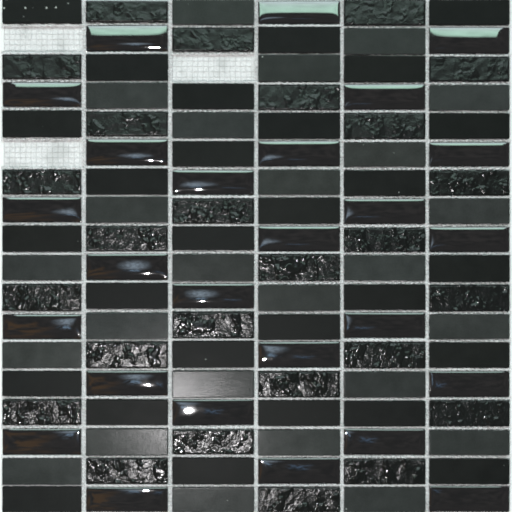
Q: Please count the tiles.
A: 105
